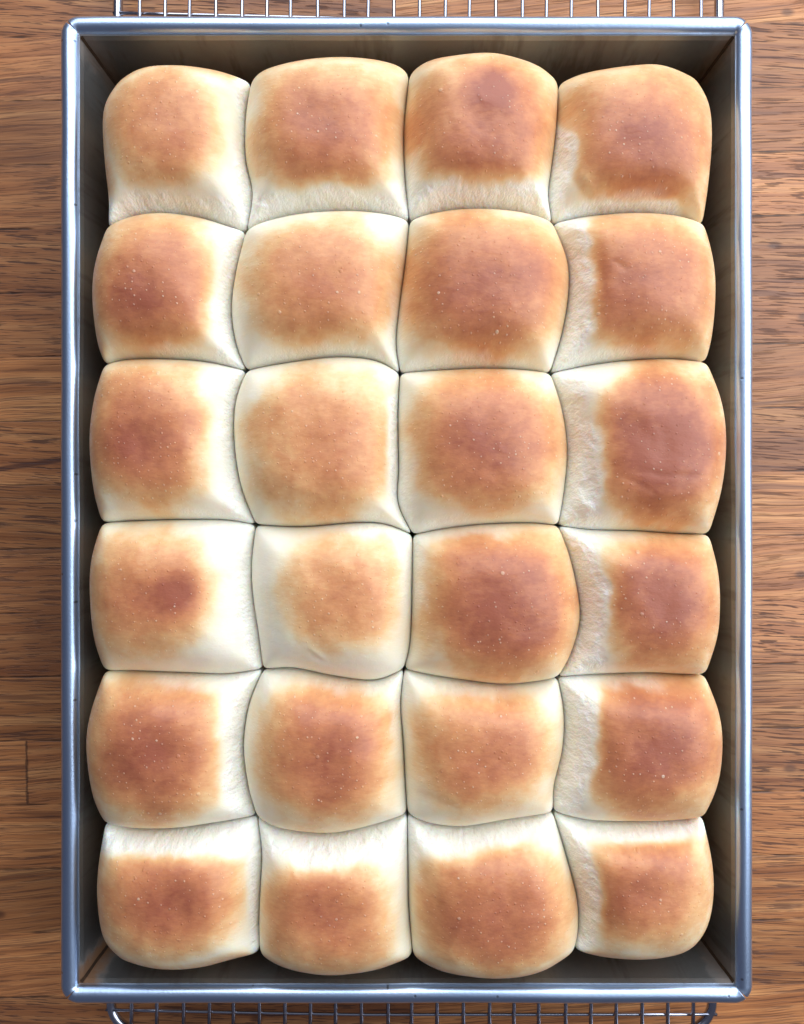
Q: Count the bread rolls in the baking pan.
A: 24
